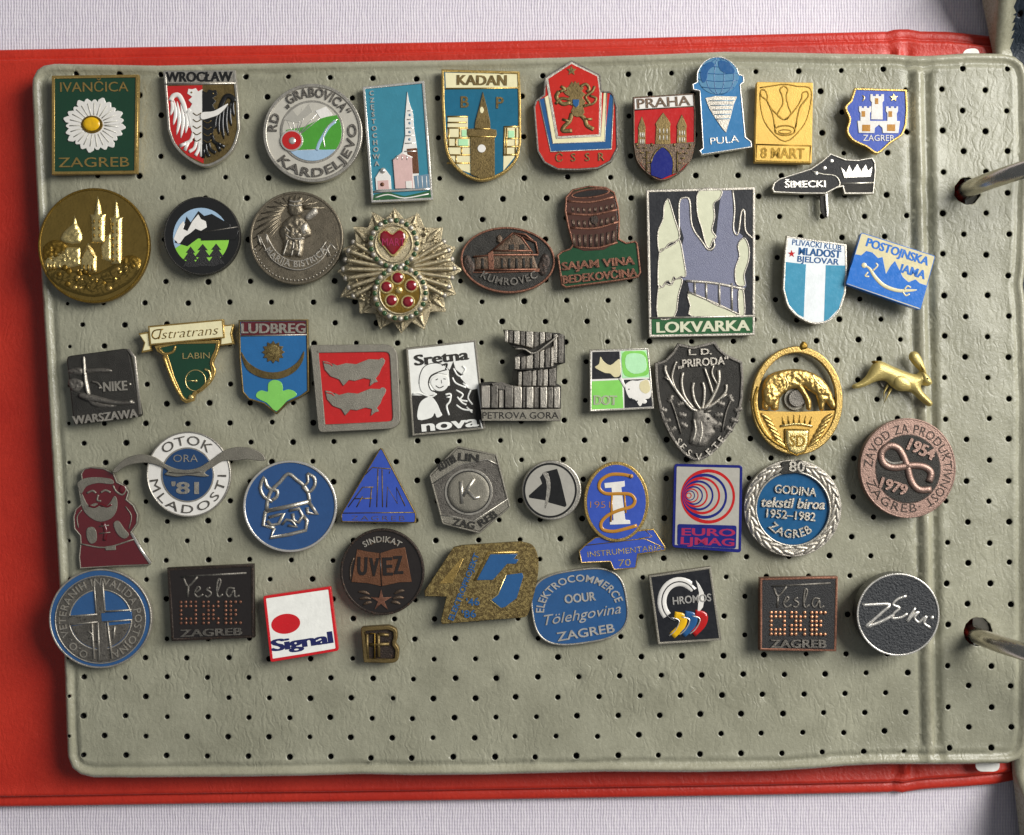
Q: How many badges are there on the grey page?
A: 50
